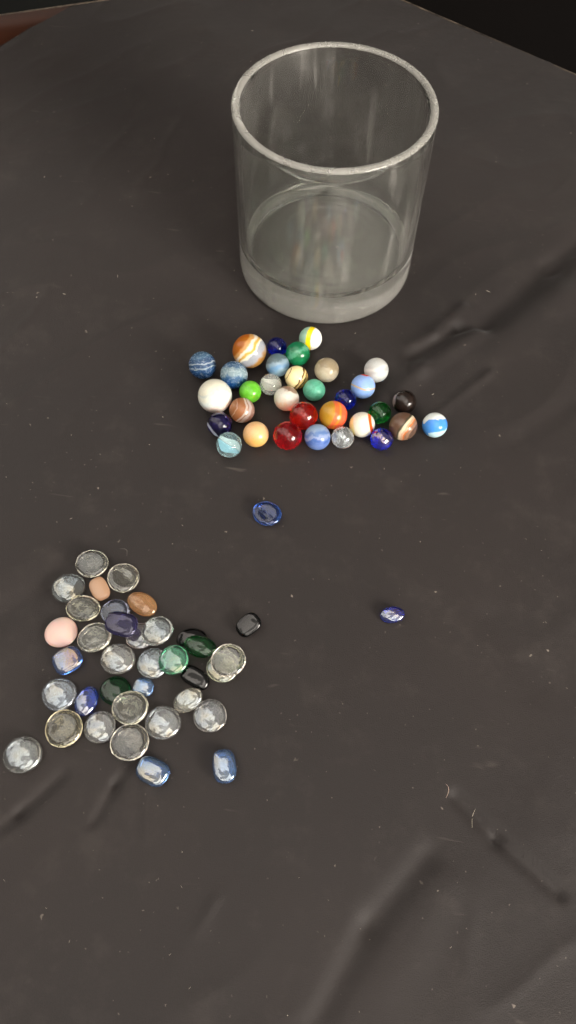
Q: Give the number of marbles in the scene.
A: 32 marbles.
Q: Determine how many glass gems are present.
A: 38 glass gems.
